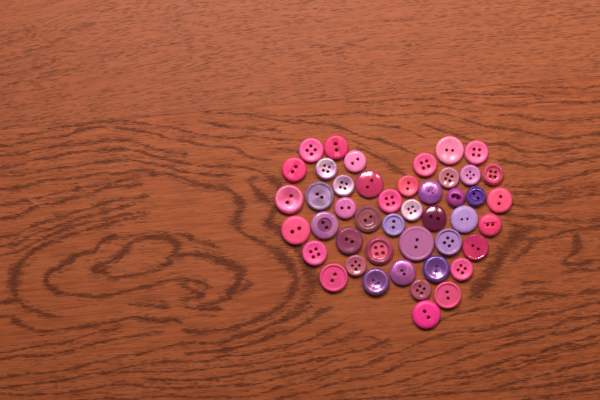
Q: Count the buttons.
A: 45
